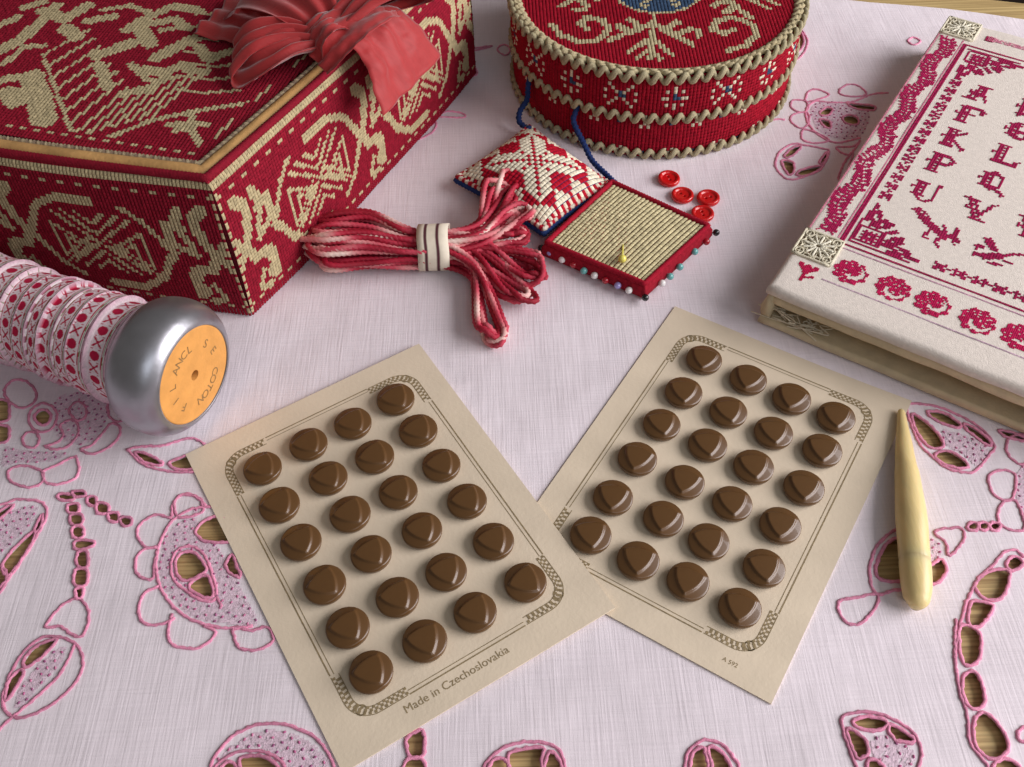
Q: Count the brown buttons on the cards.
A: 48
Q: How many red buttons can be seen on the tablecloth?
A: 4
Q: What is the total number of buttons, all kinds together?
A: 52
